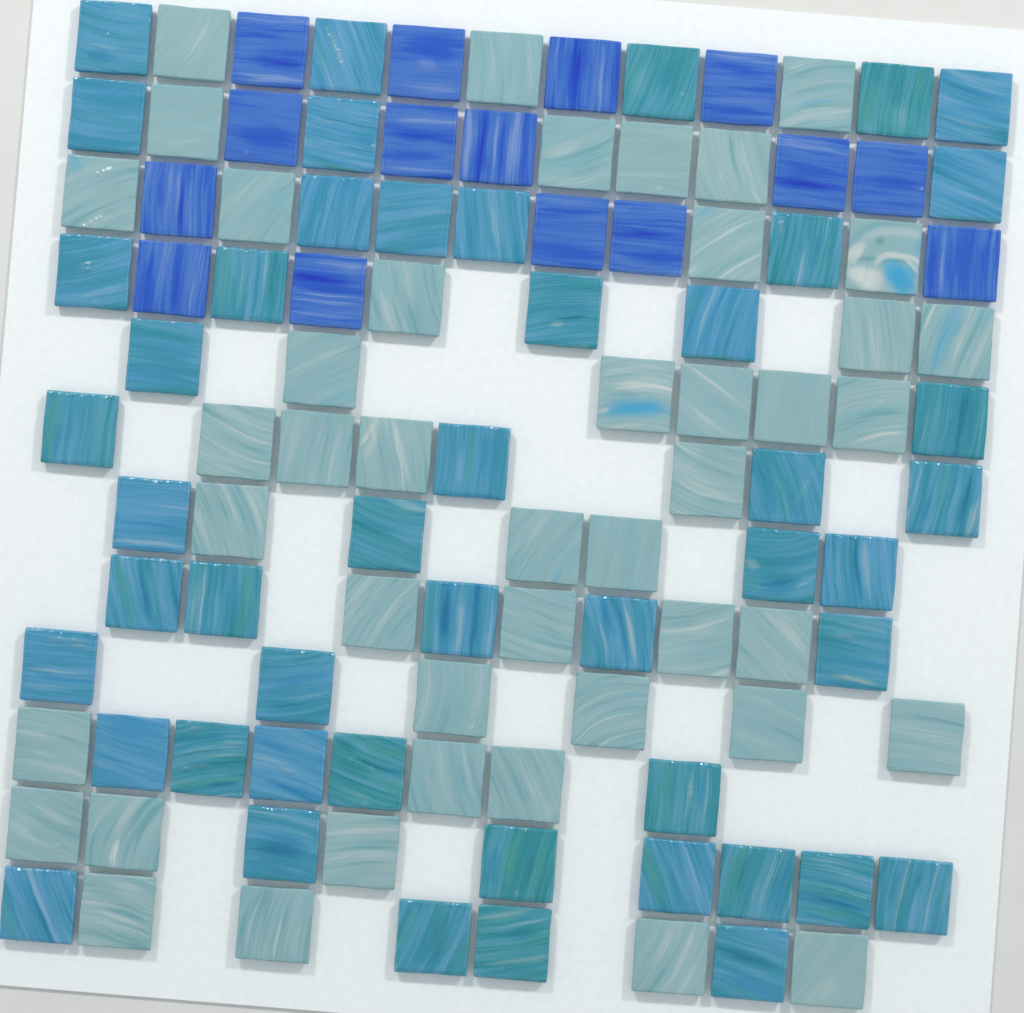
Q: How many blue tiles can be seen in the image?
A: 15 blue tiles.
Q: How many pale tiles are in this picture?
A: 44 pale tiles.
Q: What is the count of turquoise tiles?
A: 48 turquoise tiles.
